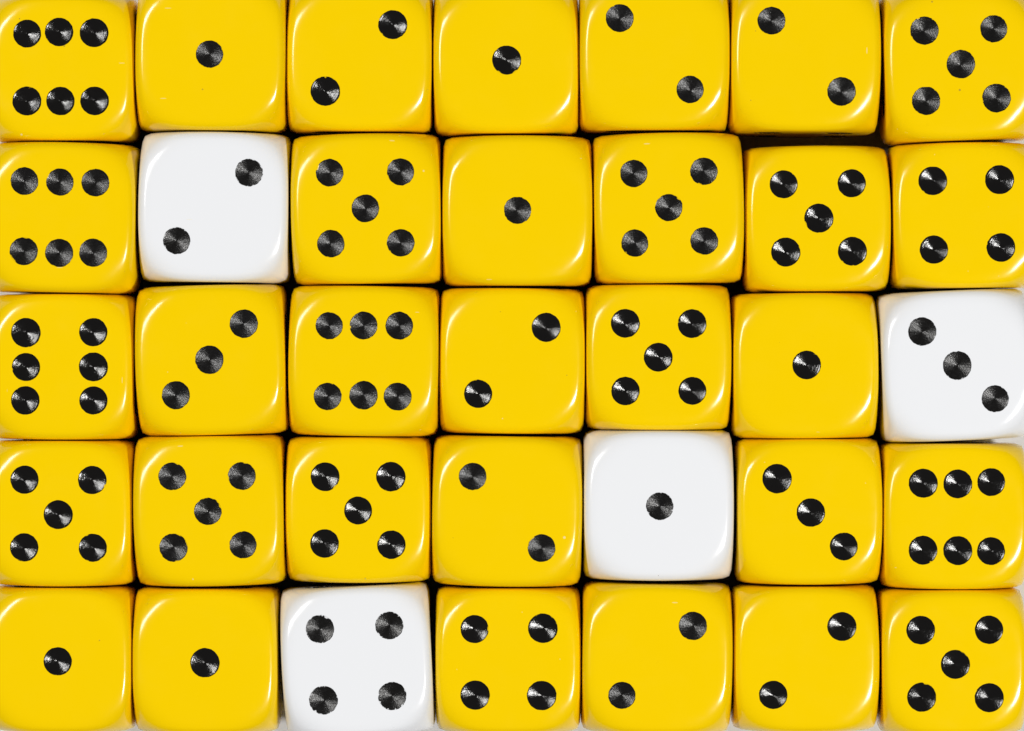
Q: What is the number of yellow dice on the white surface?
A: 31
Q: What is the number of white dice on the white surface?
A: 4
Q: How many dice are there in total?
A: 35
